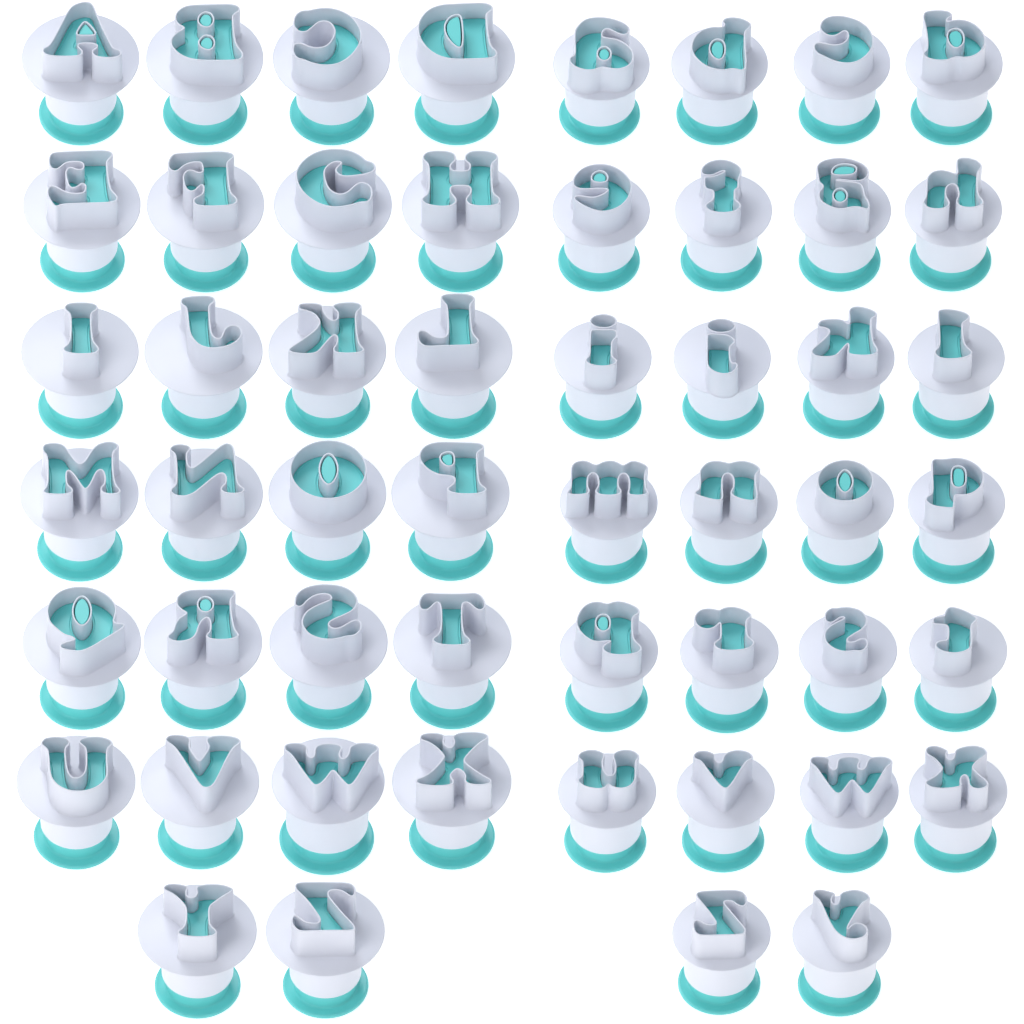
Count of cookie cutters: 52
